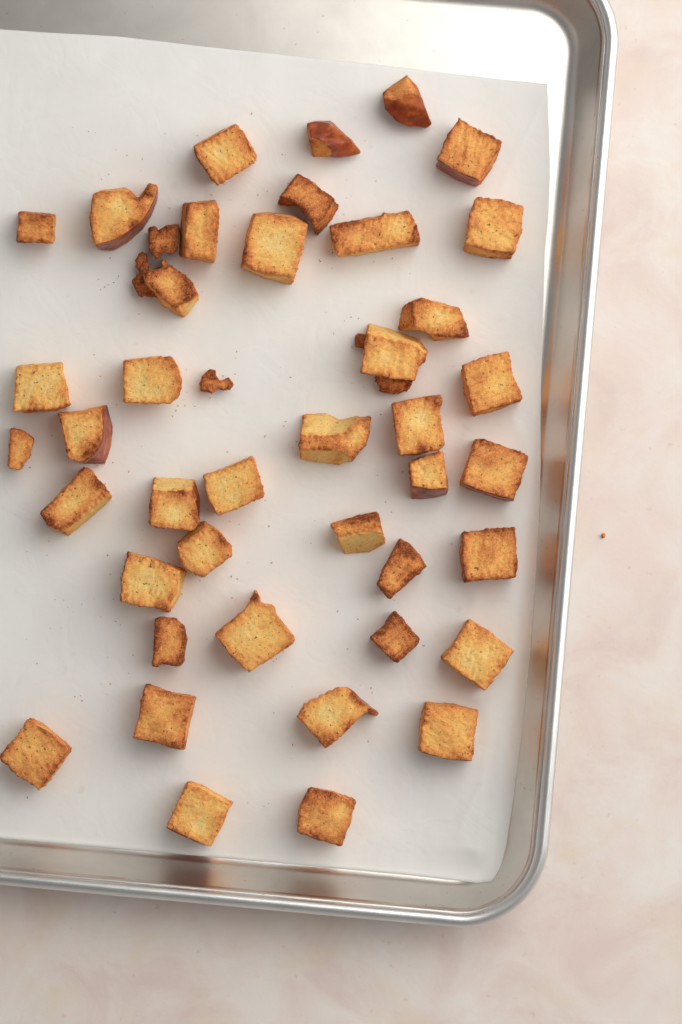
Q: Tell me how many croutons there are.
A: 42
